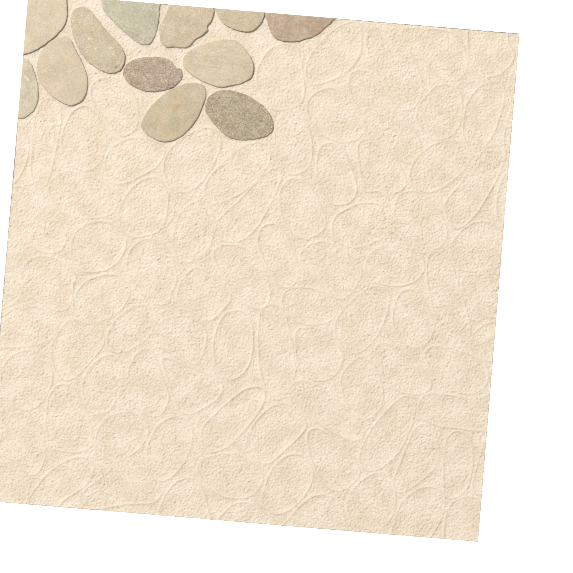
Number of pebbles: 12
